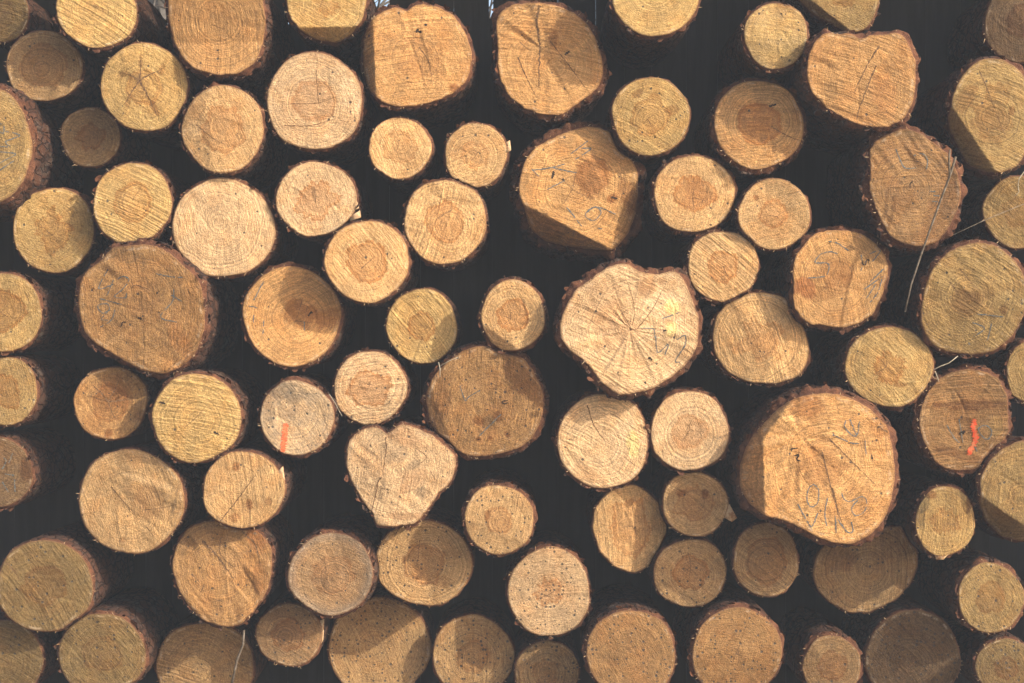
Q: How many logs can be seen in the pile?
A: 85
